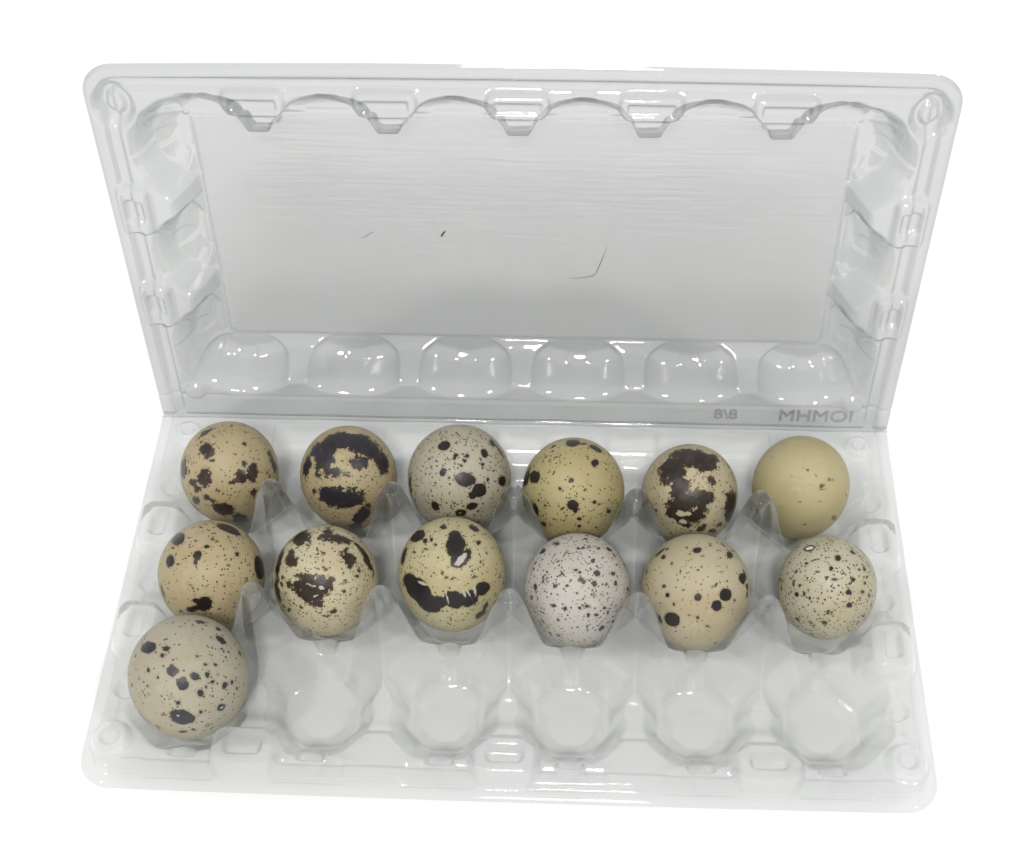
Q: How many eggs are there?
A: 13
